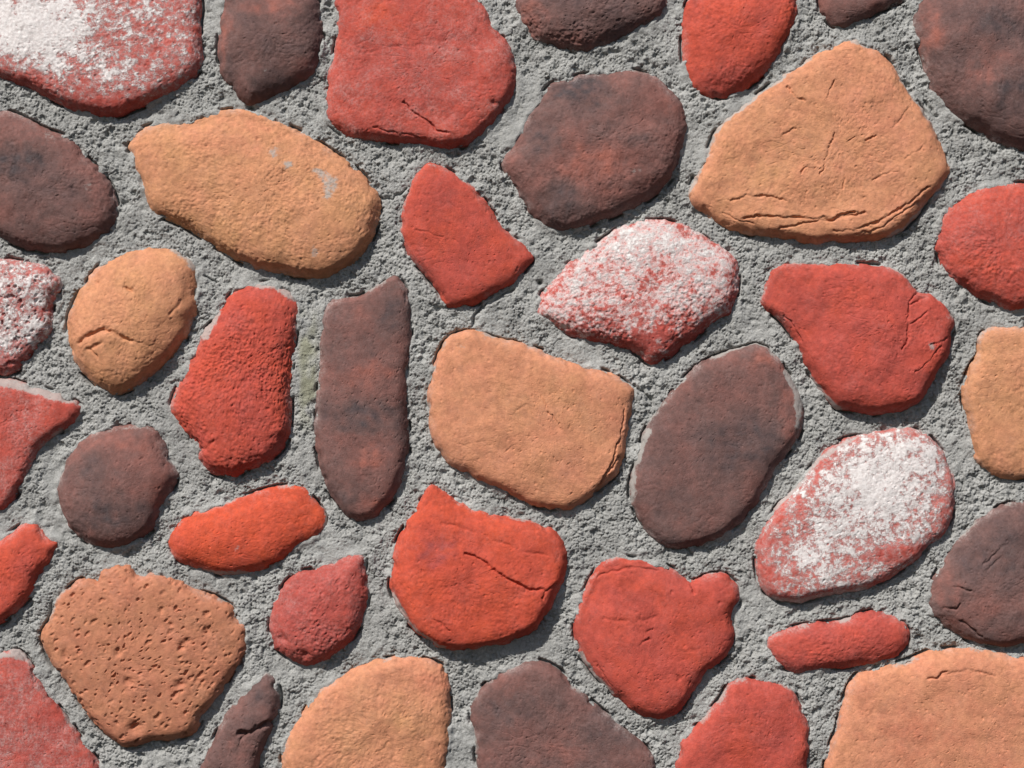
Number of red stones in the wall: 15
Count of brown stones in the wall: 12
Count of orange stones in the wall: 8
